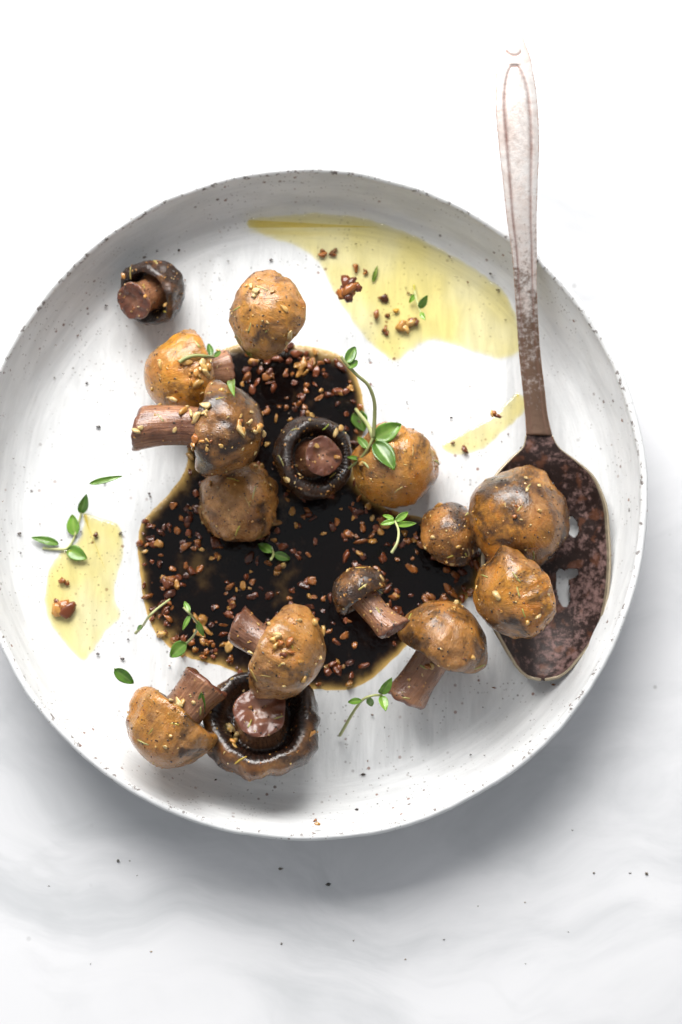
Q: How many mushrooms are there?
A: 15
